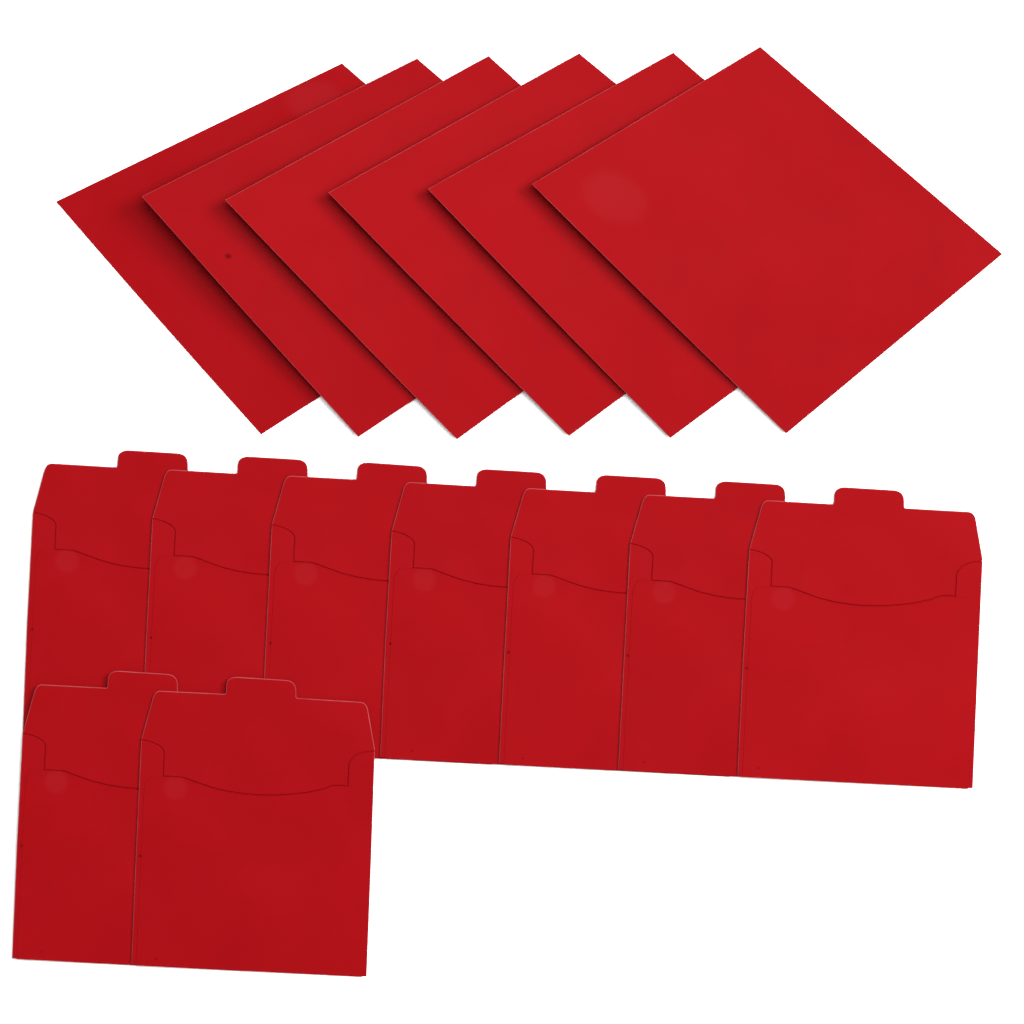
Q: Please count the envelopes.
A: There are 15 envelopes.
